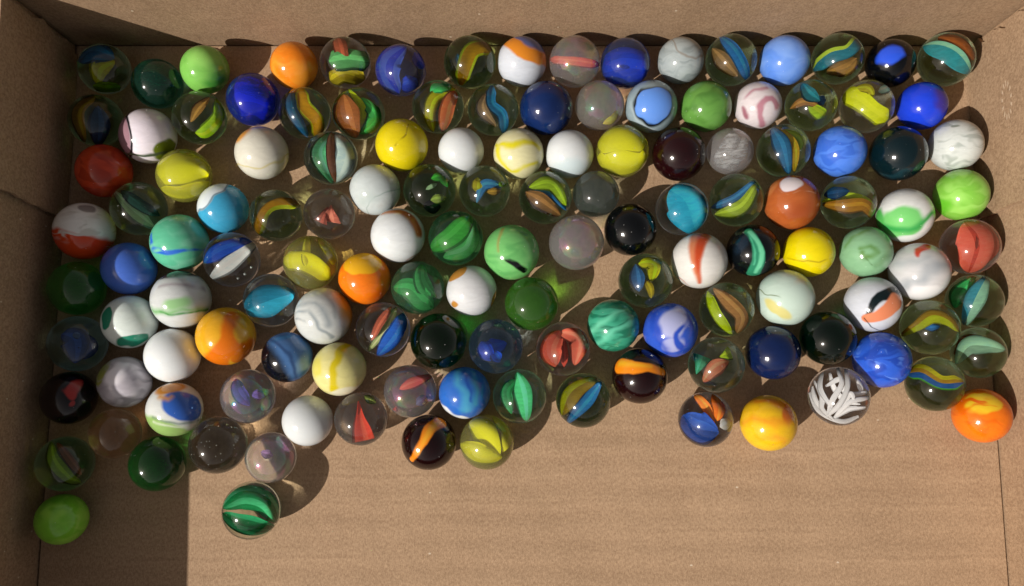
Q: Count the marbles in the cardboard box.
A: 134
